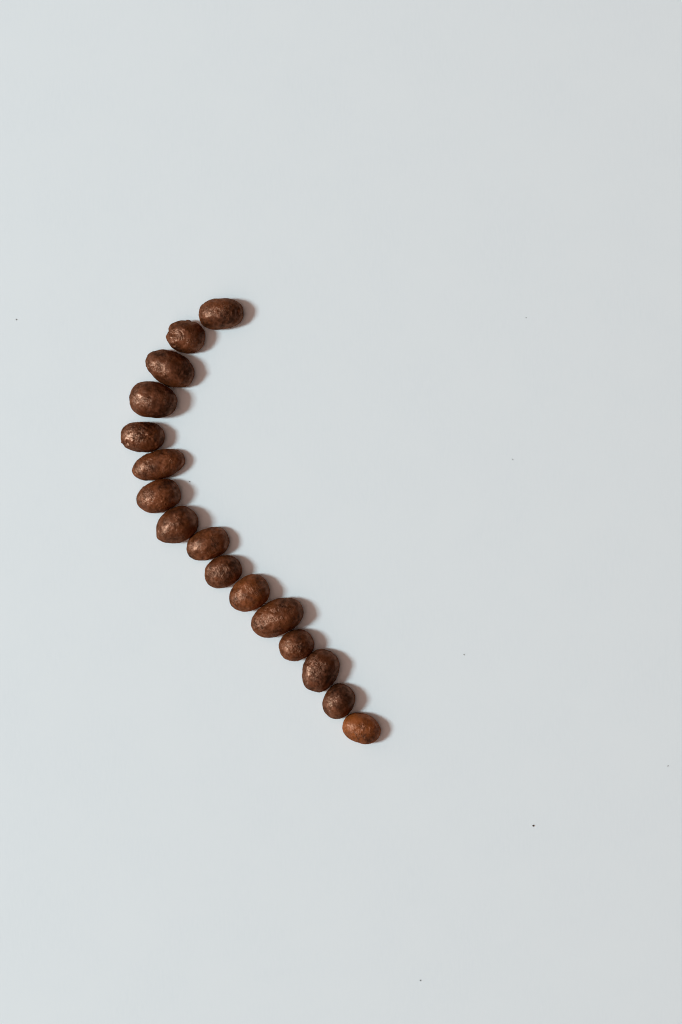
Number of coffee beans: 16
